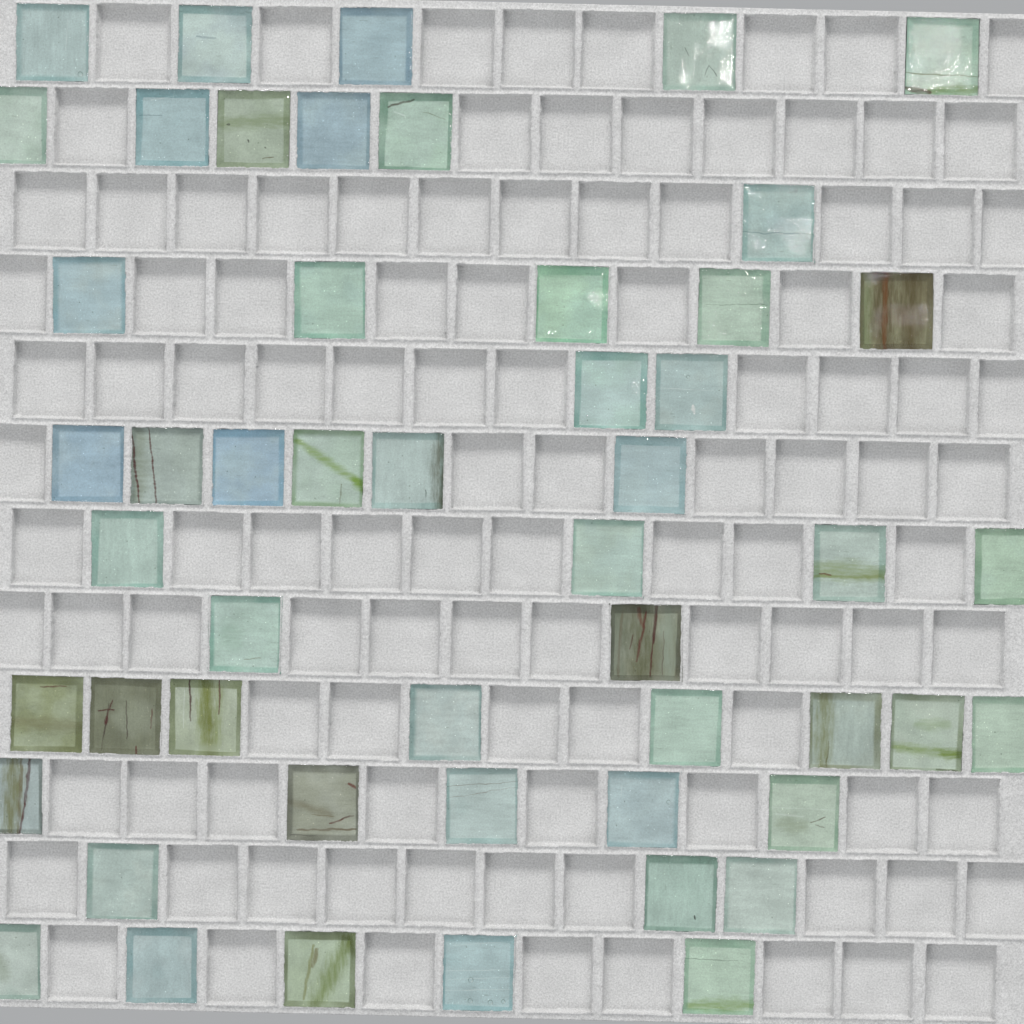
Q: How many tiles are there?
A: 51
